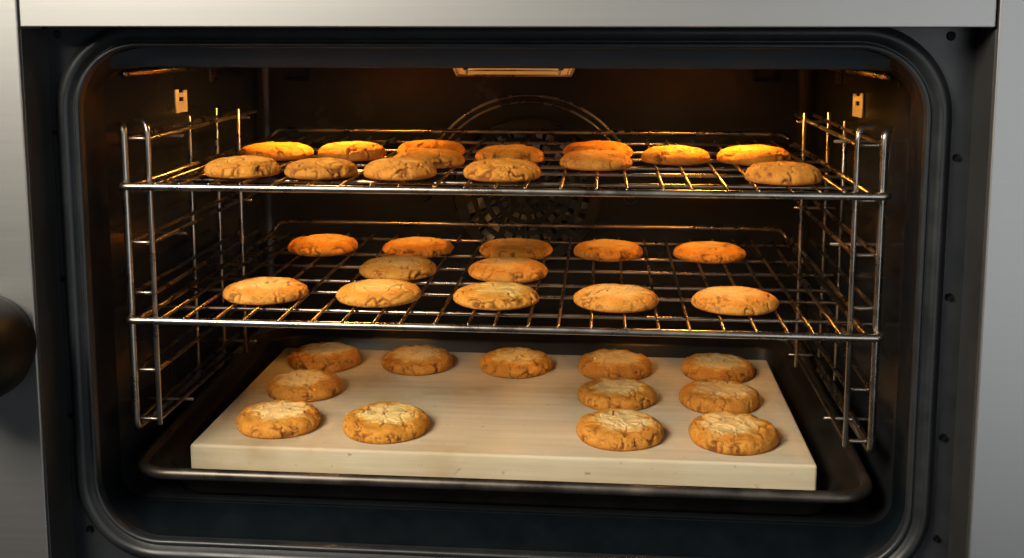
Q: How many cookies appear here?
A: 38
